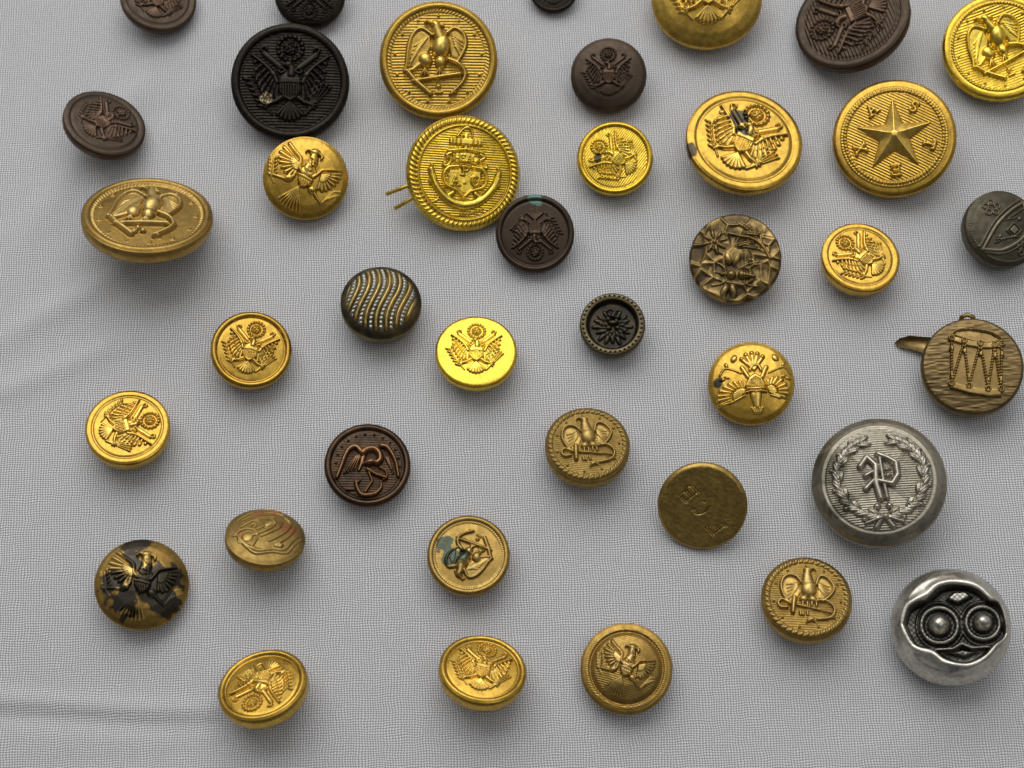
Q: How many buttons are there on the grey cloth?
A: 39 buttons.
